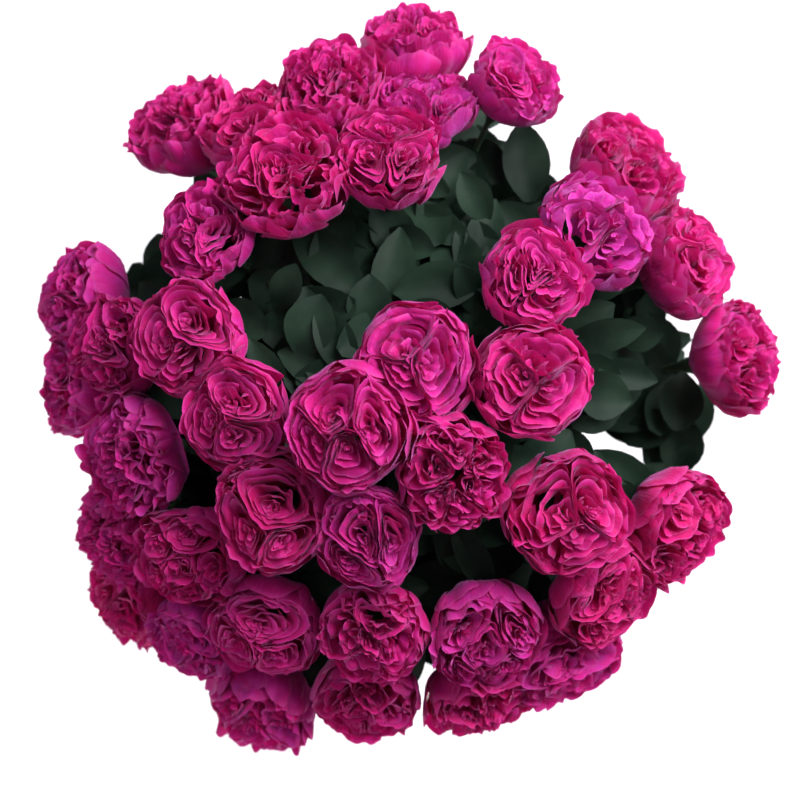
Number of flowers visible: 40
